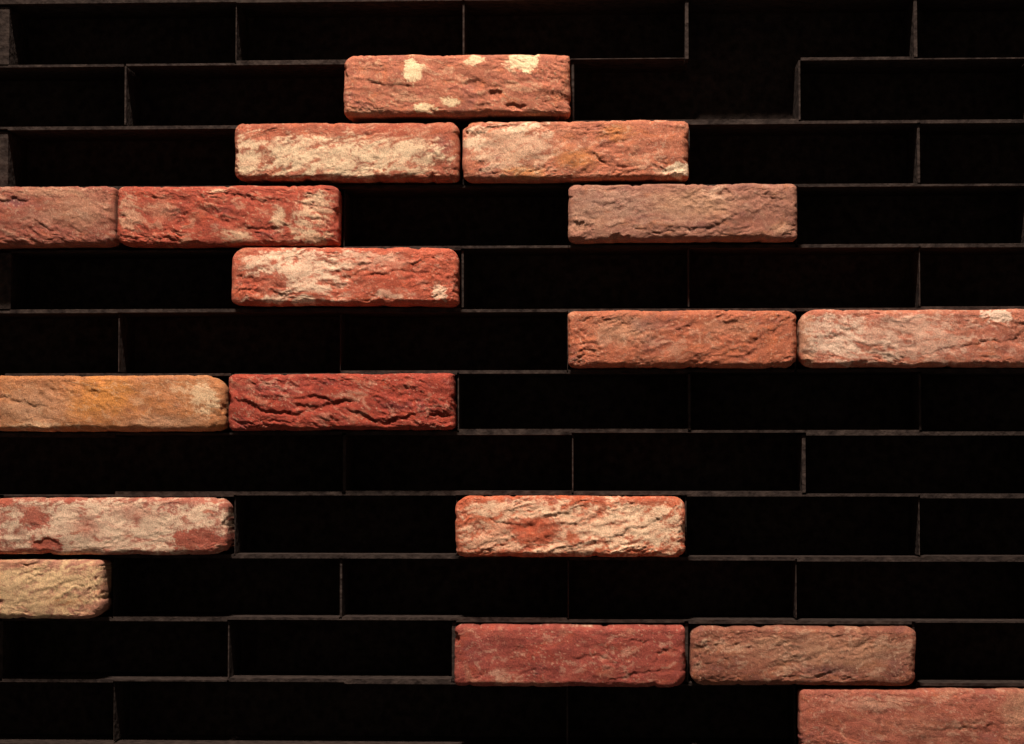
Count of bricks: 17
